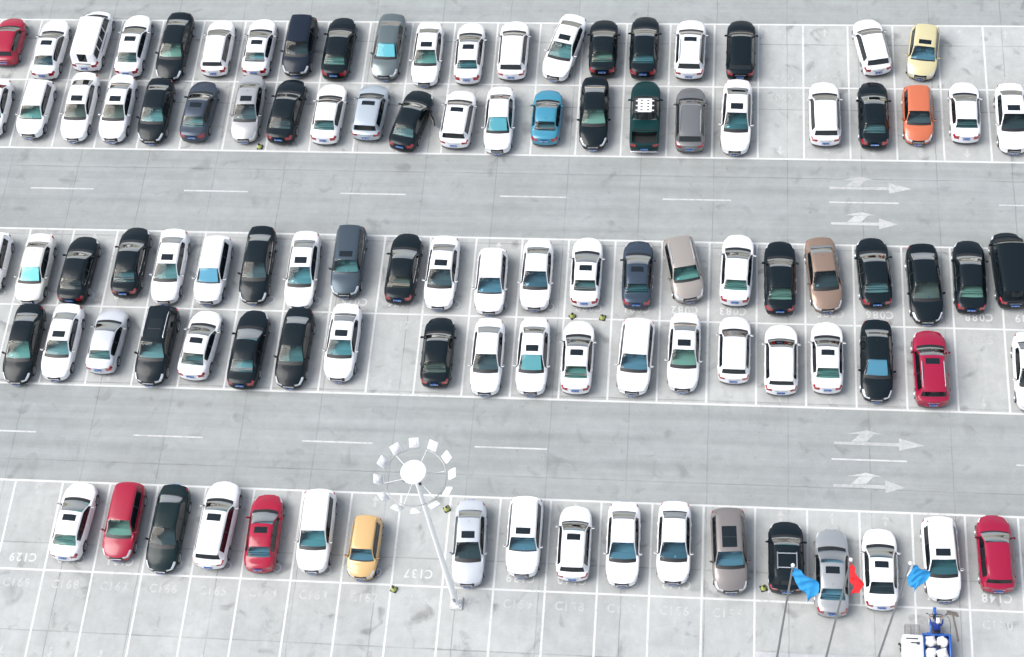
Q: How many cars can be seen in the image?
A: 104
